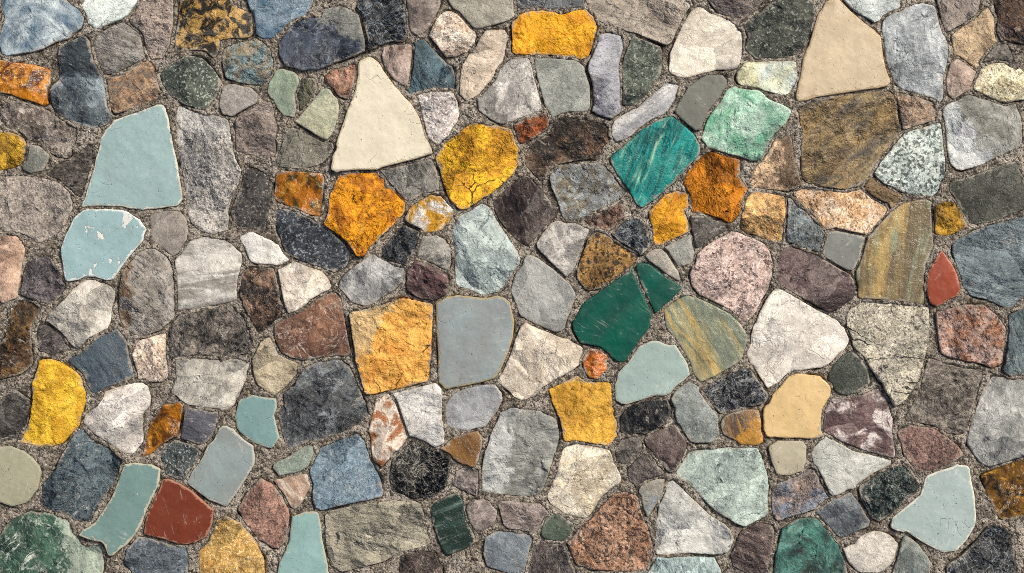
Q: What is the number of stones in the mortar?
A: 200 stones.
